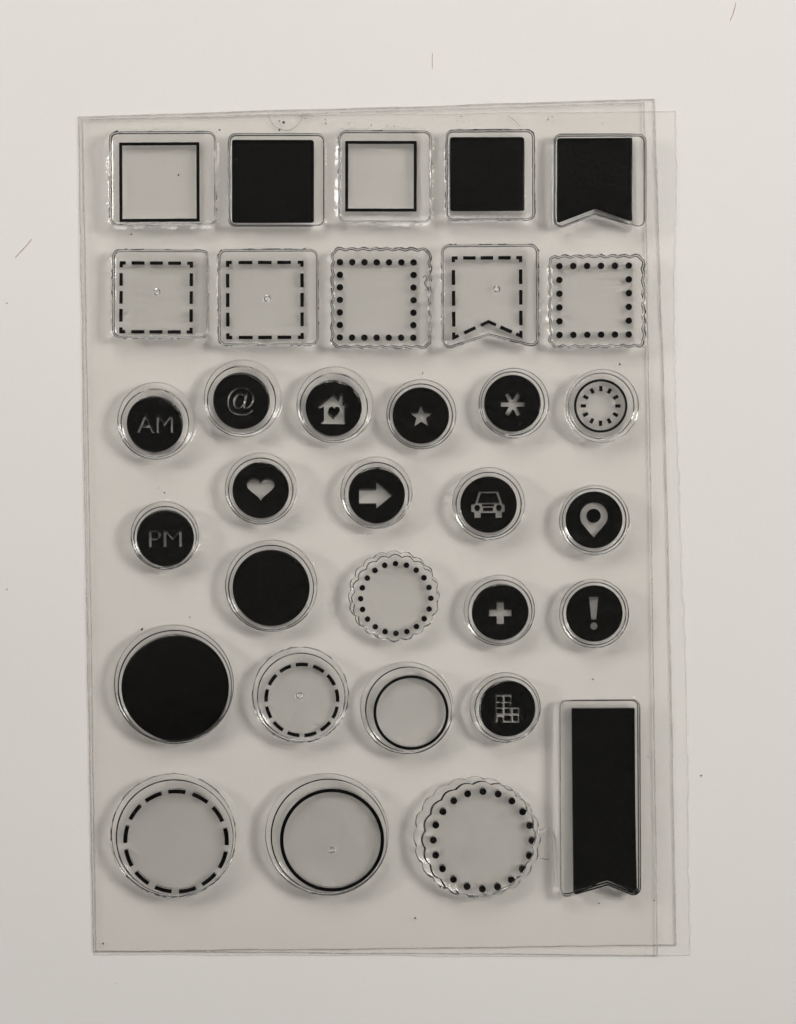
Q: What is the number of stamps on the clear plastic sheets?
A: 33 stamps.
